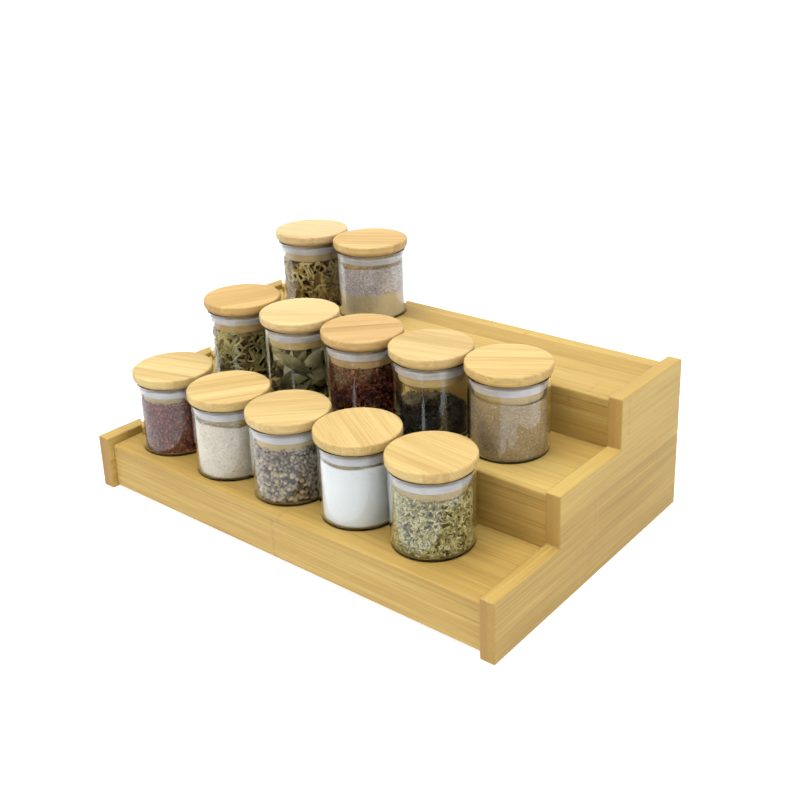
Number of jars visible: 12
